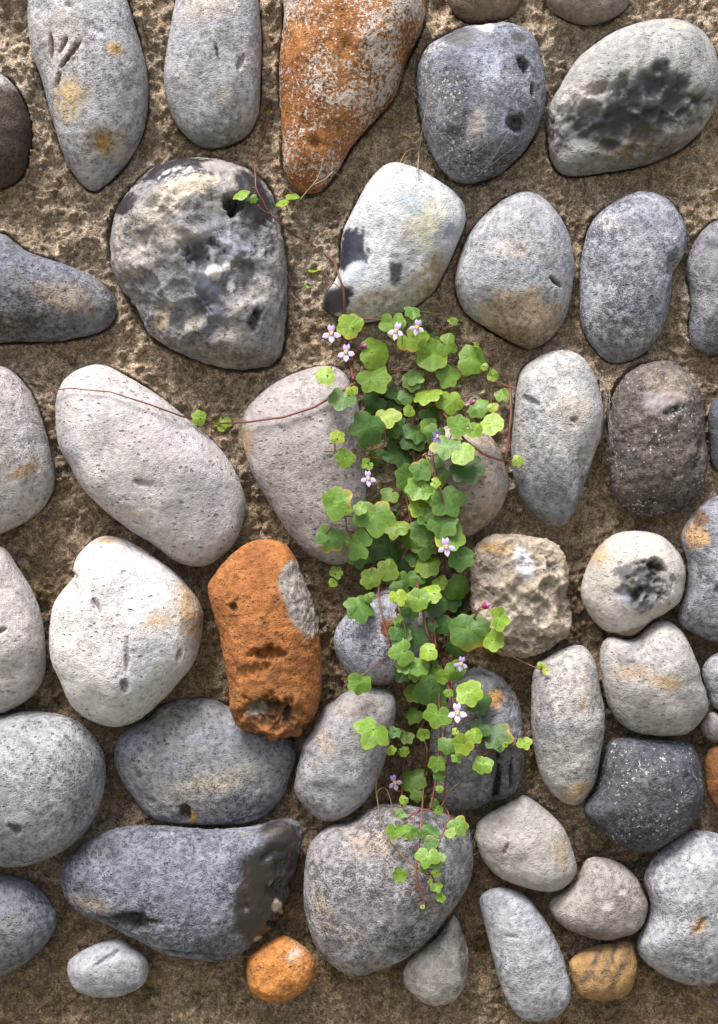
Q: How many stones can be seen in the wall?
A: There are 49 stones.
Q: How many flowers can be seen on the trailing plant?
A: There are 10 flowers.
